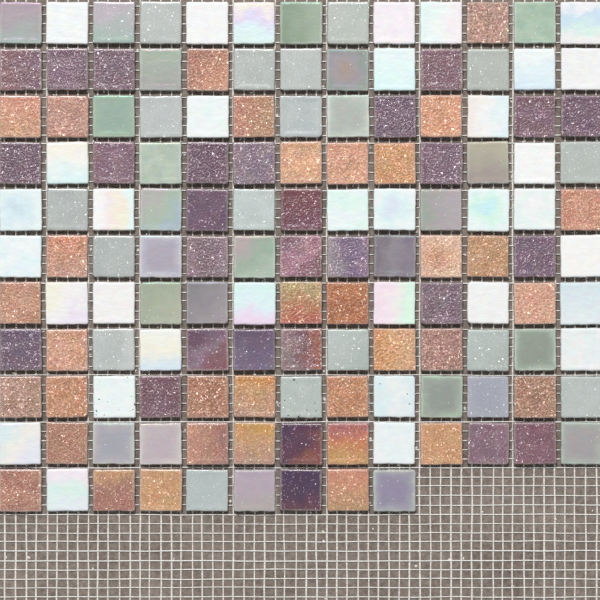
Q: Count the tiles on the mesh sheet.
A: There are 139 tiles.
